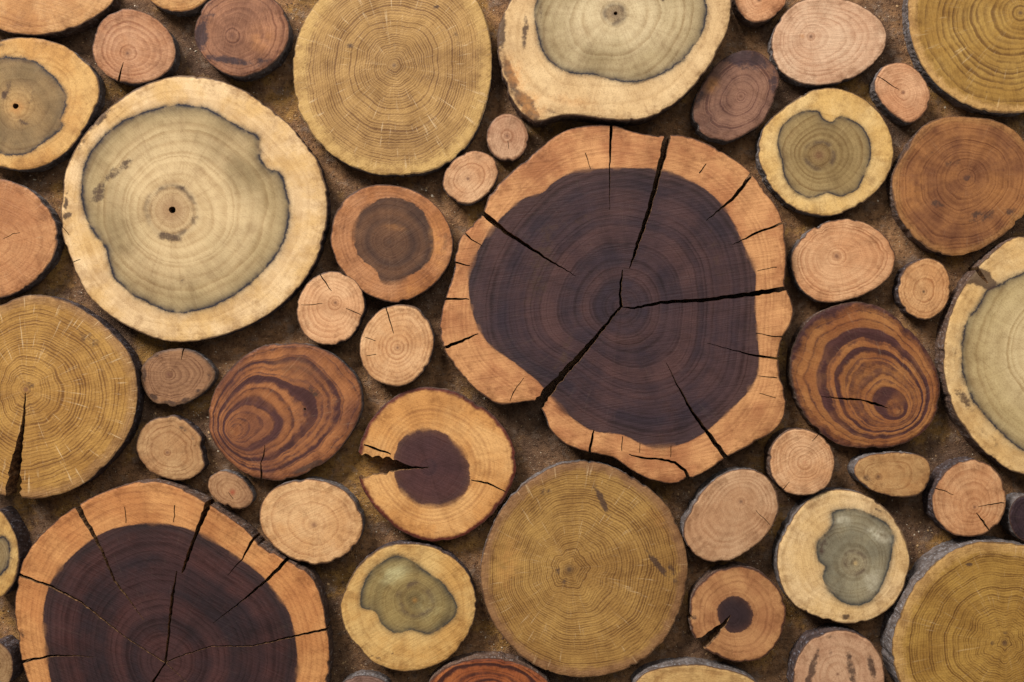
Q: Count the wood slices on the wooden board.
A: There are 50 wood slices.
